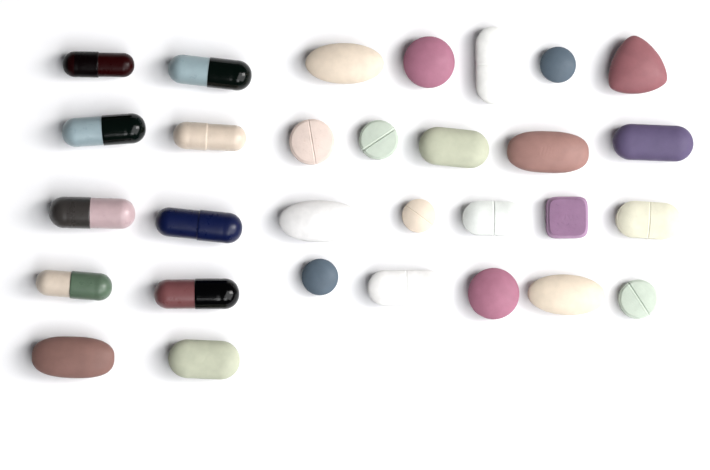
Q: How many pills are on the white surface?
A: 30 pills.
